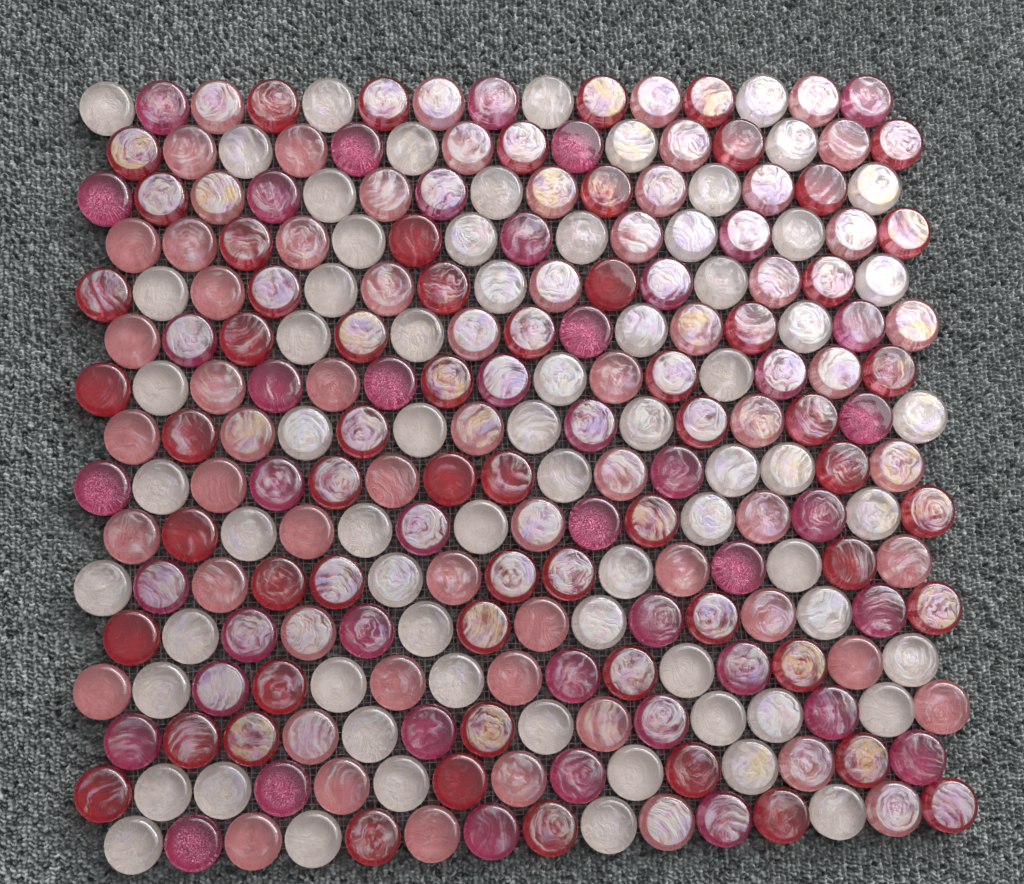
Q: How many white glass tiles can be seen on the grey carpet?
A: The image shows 70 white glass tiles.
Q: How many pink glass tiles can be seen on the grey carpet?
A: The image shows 64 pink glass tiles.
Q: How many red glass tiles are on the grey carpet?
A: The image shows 61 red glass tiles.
